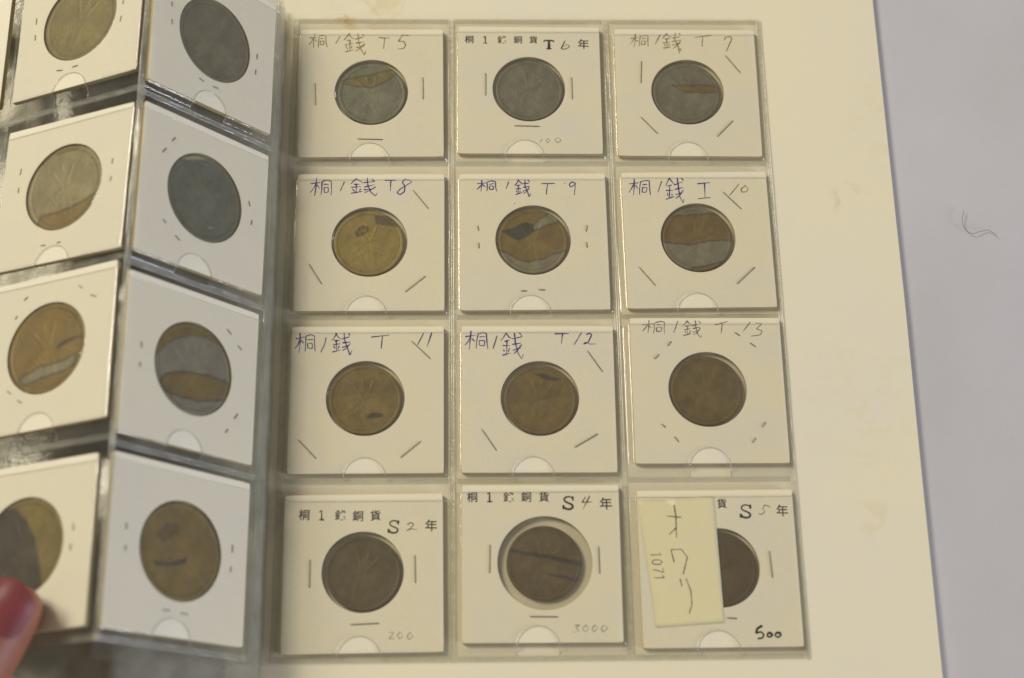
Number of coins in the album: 20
